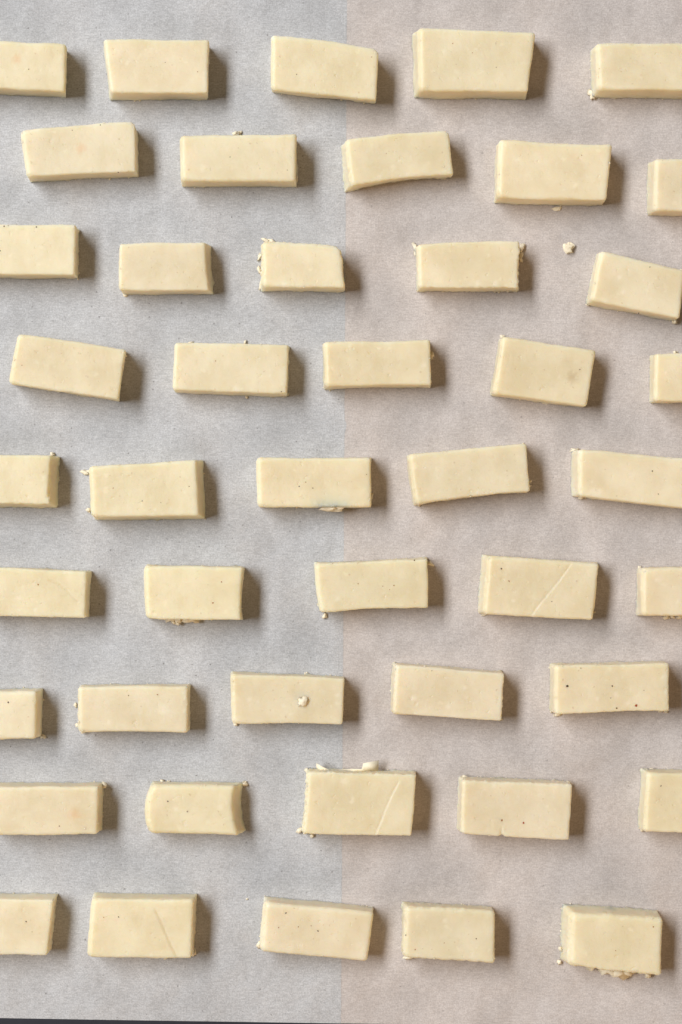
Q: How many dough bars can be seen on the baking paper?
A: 45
